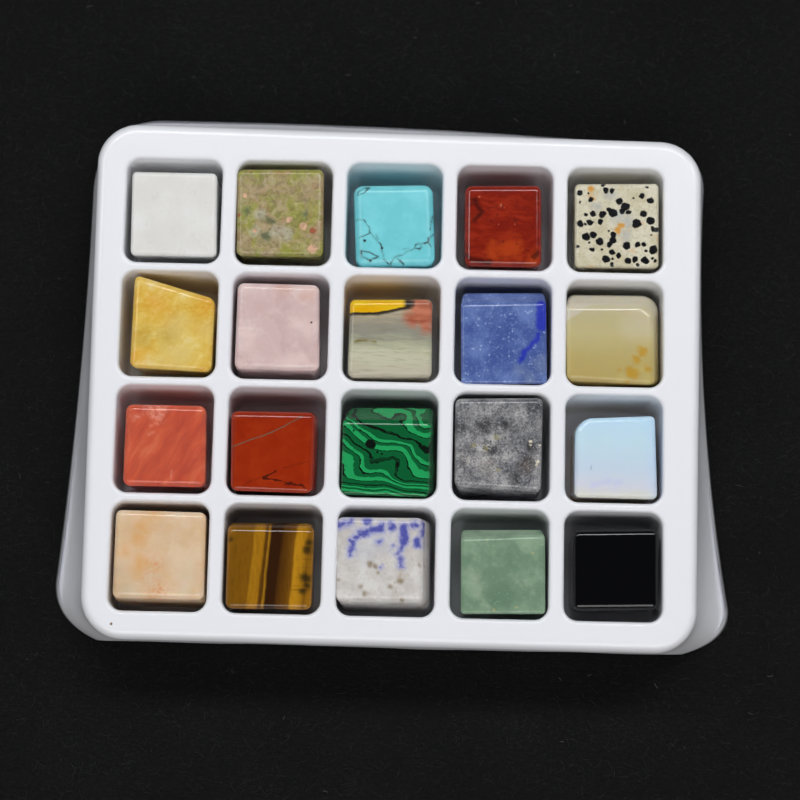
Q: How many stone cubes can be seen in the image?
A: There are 20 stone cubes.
